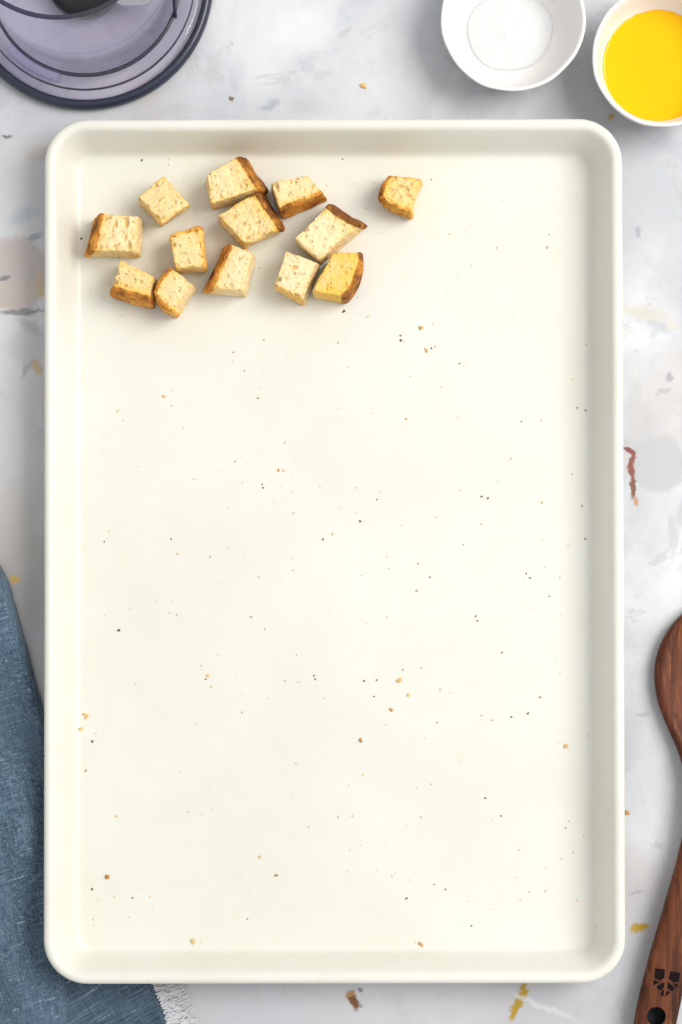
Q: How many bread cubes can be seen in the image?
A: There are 13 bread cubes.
